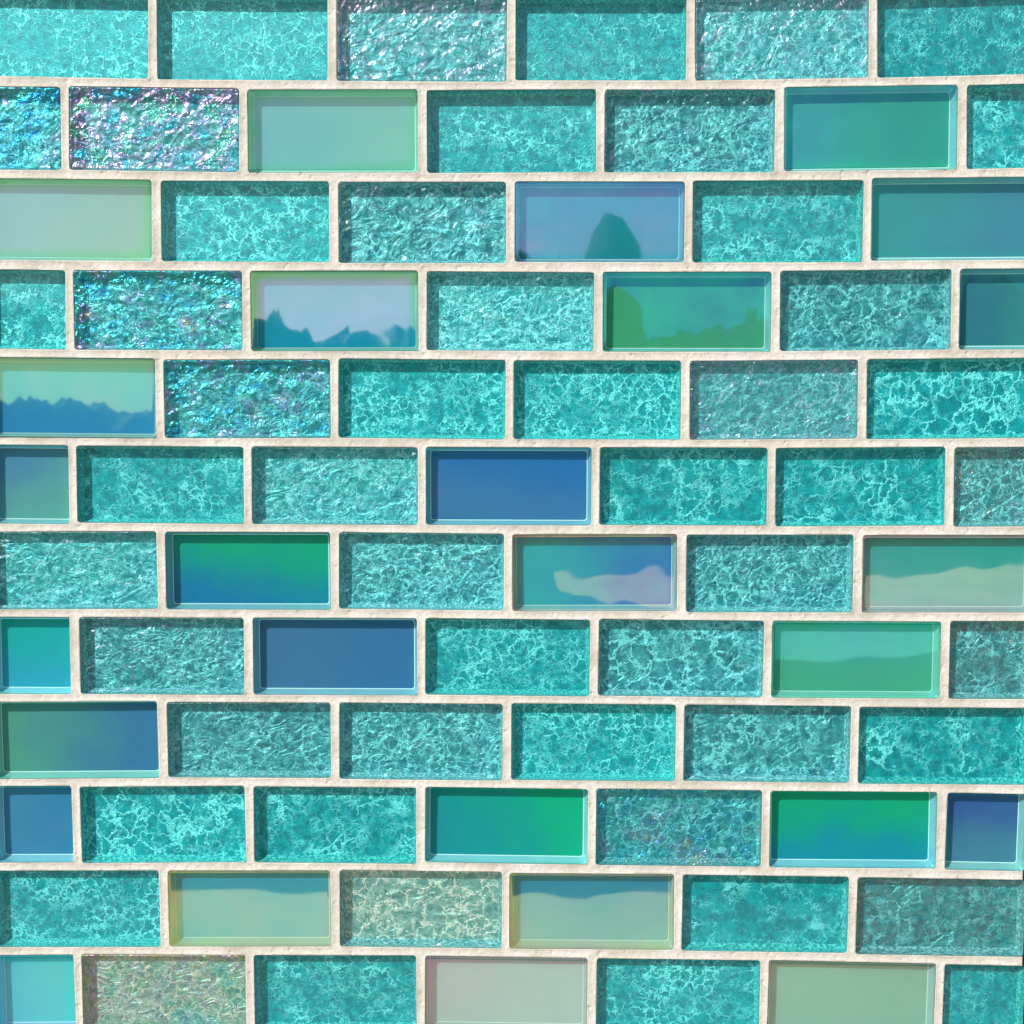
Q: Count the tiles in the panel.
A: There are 78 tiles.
